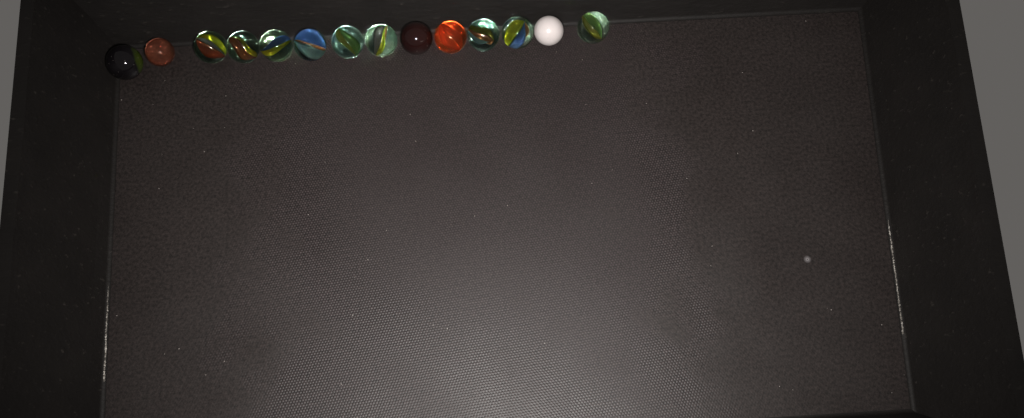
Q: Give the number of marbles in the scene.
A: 14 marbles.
